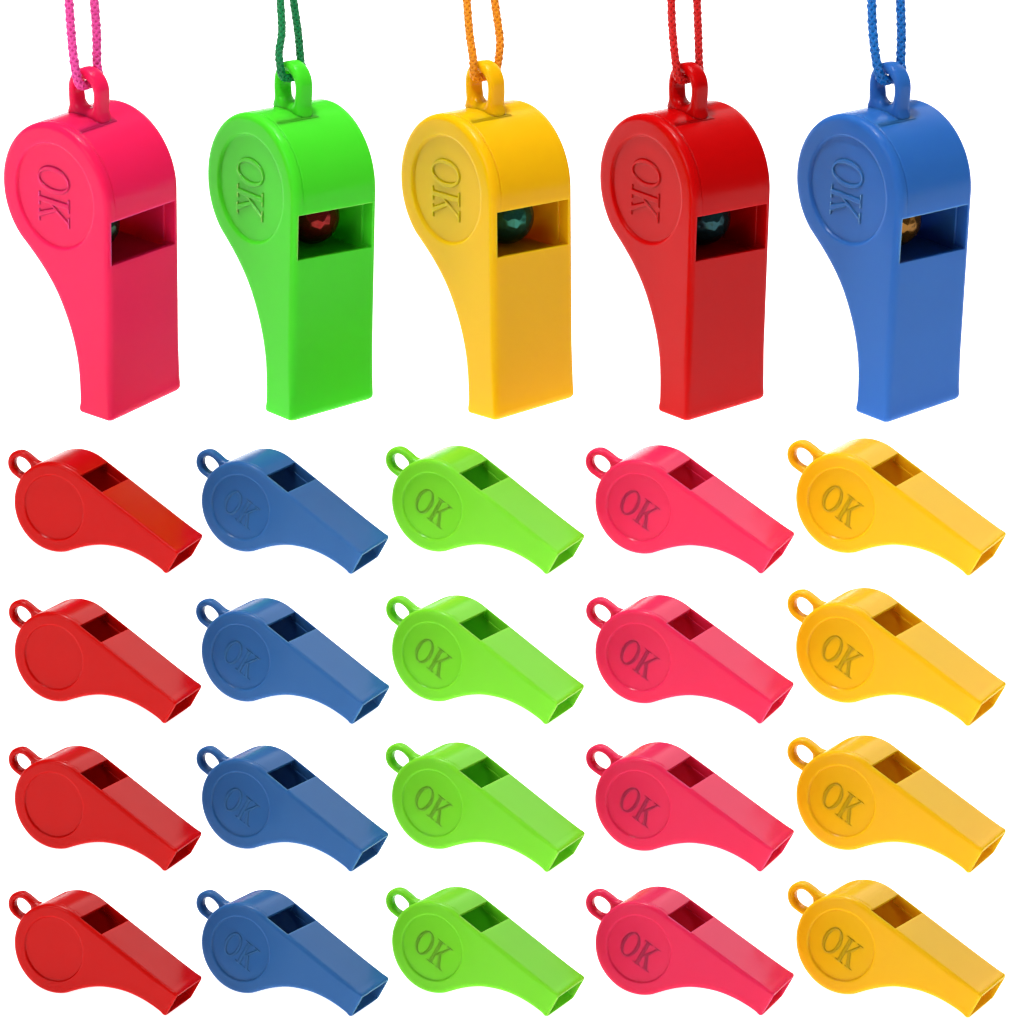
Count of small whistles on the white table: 20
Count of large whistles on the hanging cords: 5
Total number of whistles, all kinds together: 25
